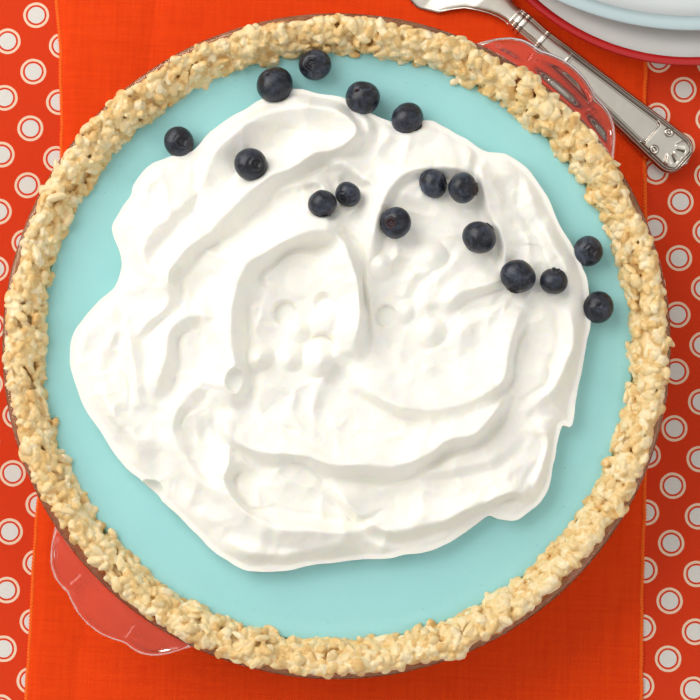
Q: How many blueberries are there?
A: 16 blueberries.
